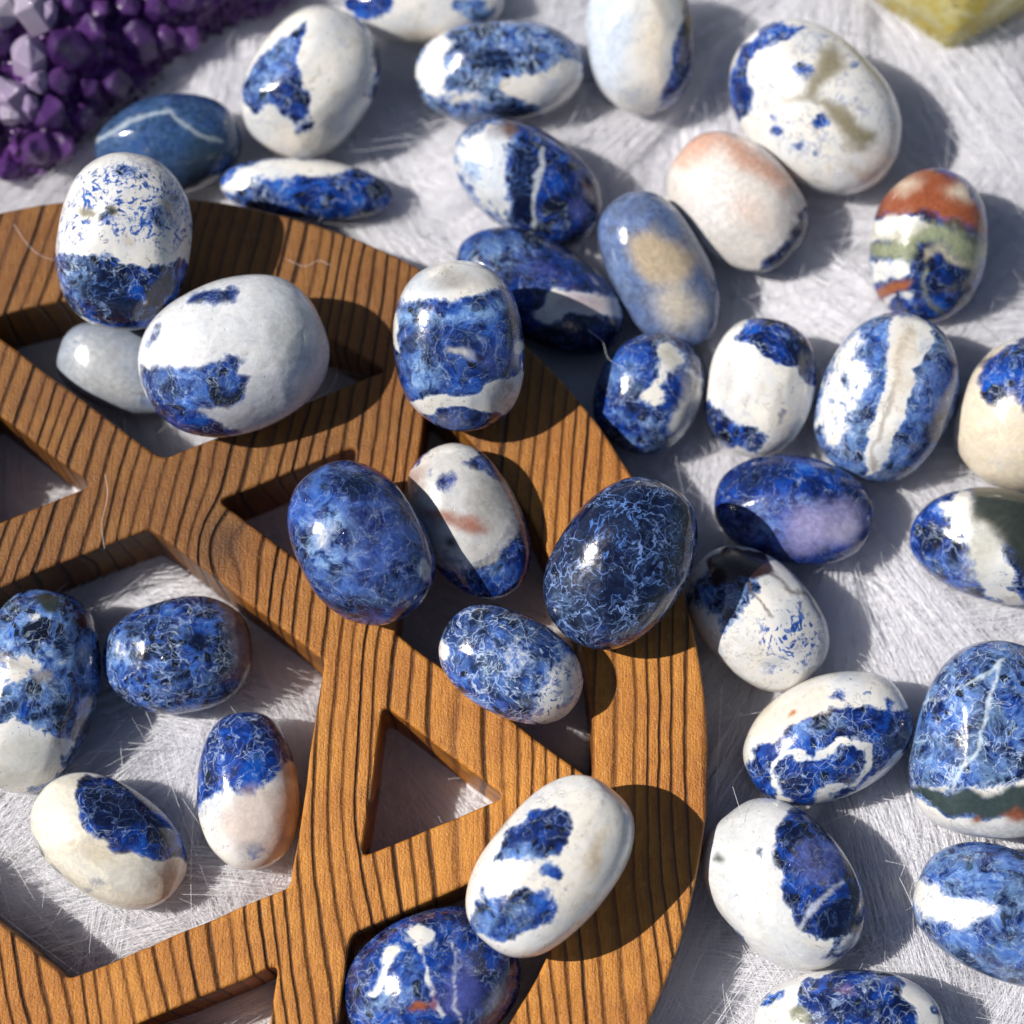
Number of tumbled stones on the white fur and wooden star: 38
